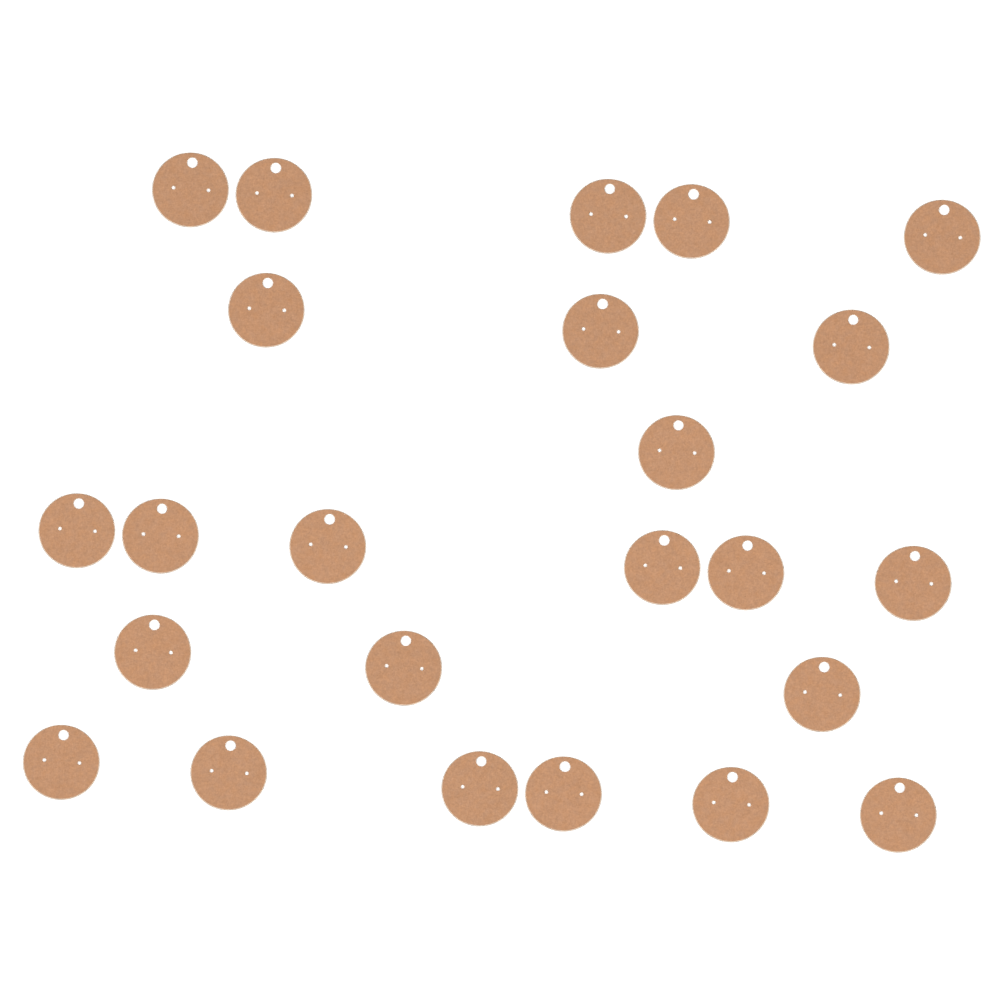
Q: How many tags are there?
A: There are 24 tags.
